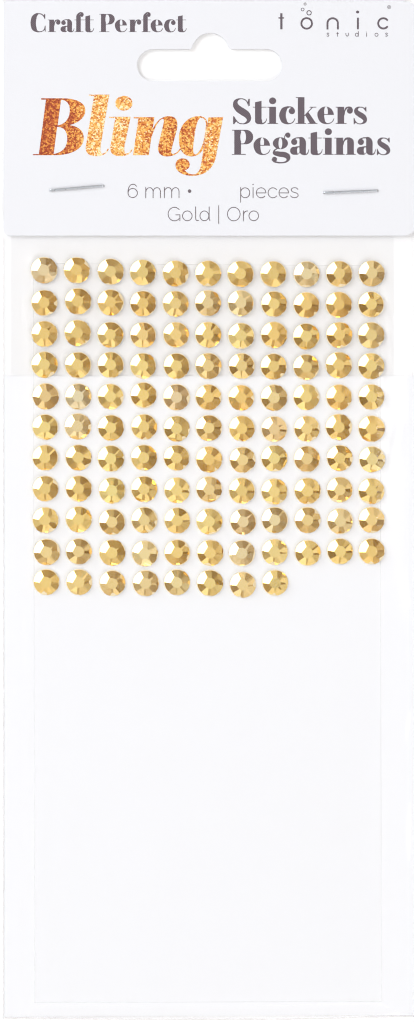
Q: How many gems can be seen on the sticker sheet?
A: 118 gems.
